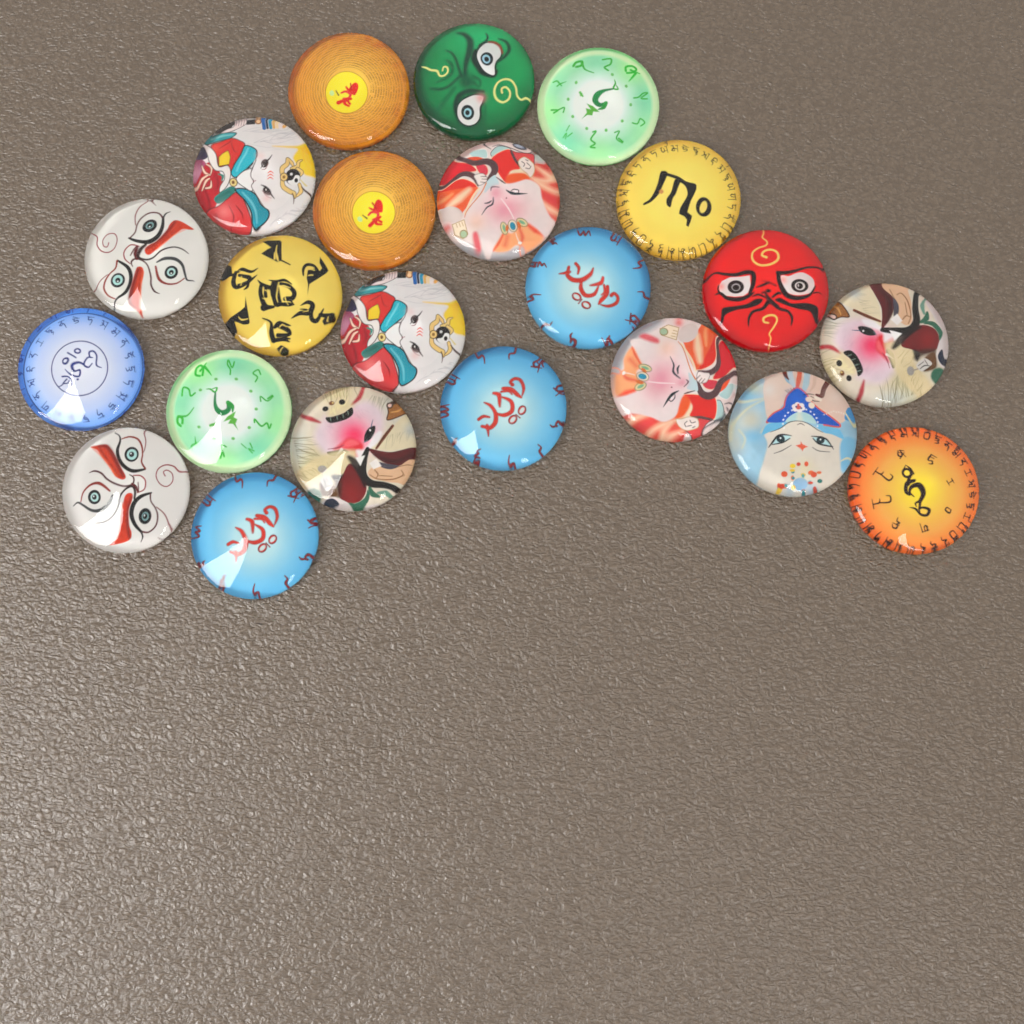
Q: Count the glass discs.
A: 22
